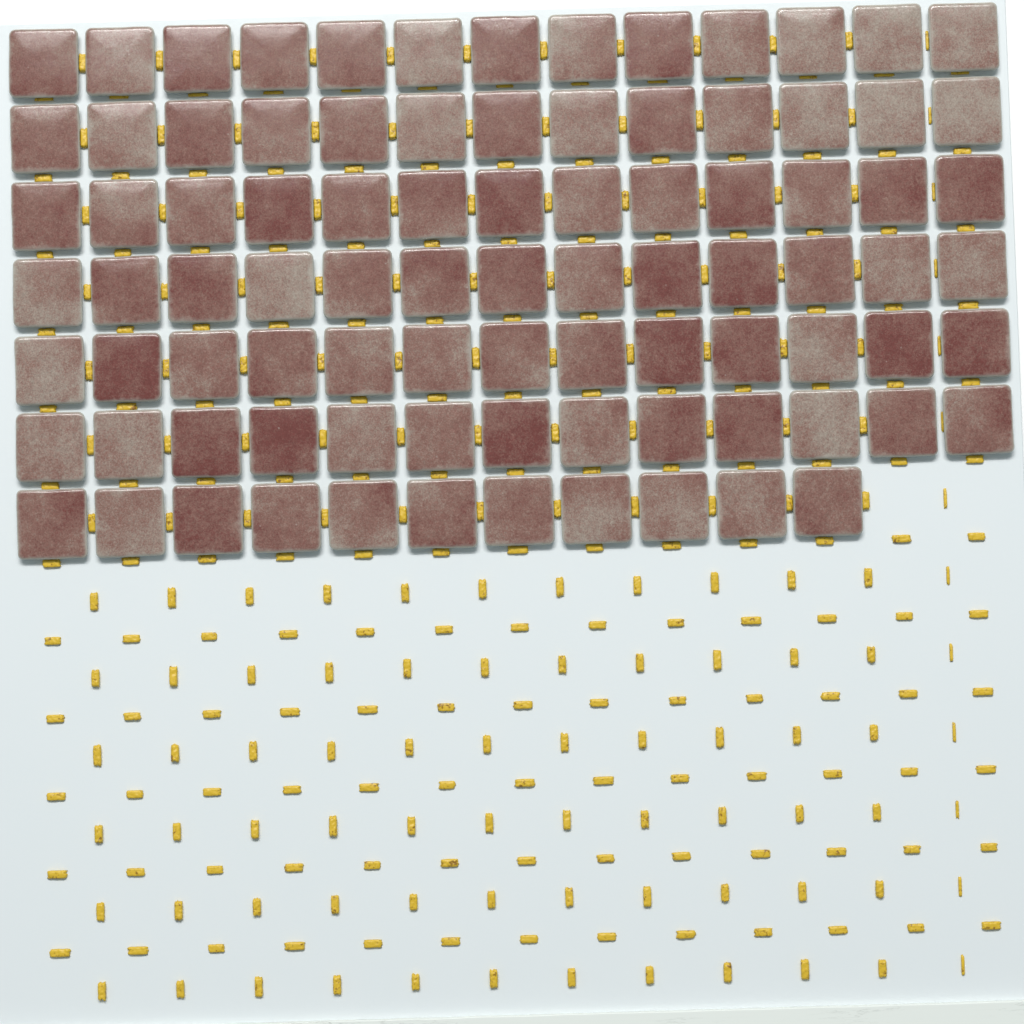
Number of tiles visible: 89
